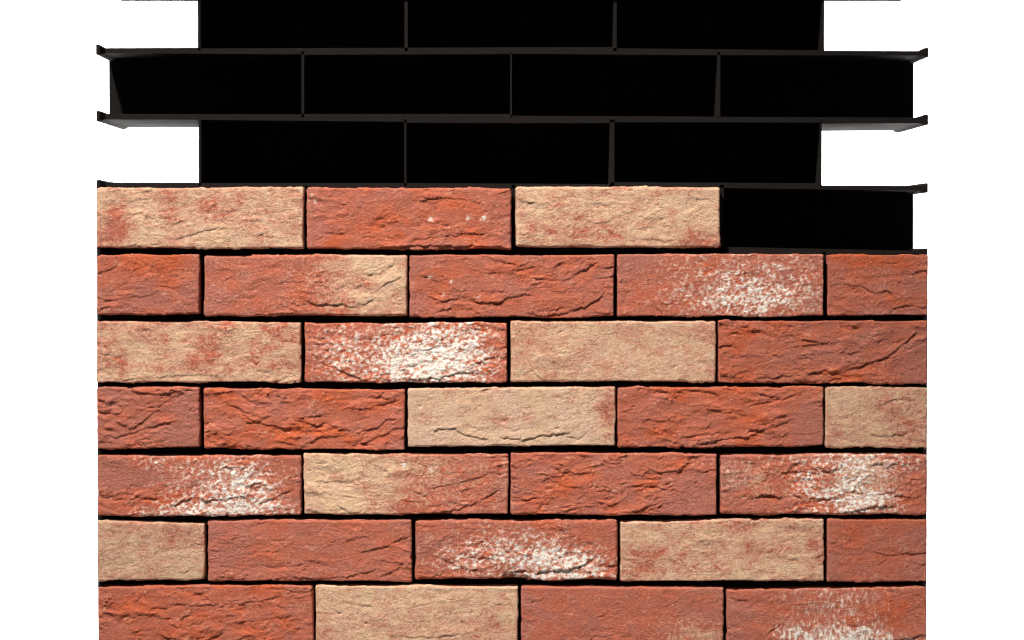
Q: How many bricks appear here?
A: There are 30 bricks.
